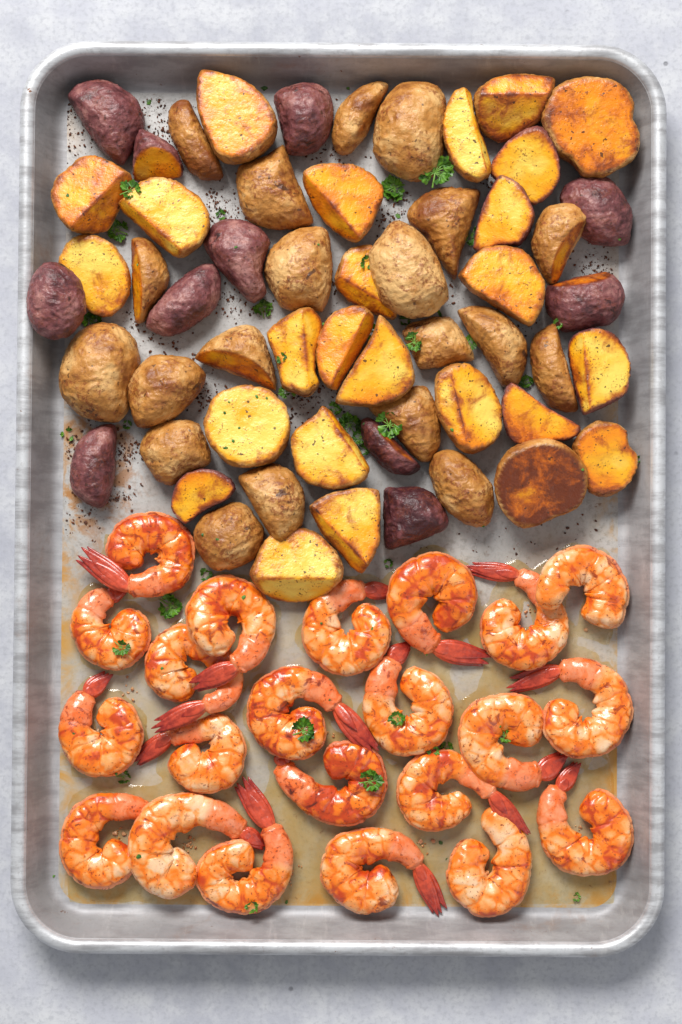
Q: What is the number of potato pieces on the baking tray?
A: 56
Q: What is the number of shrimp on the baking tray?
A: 22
